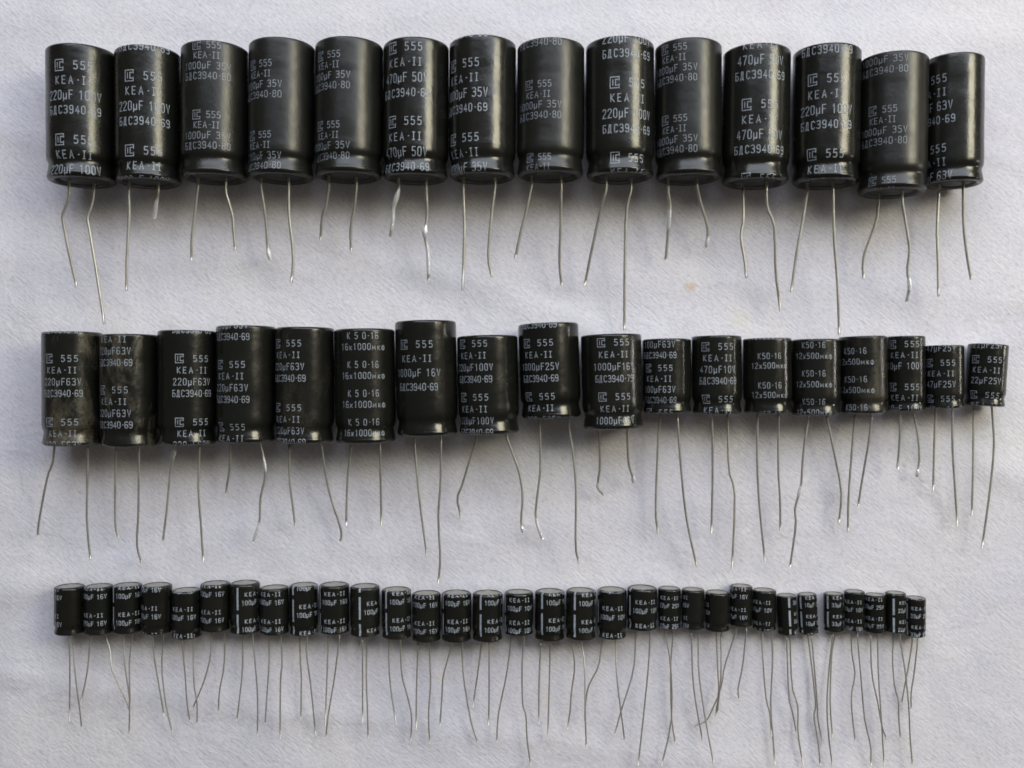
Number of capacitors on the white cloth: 64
